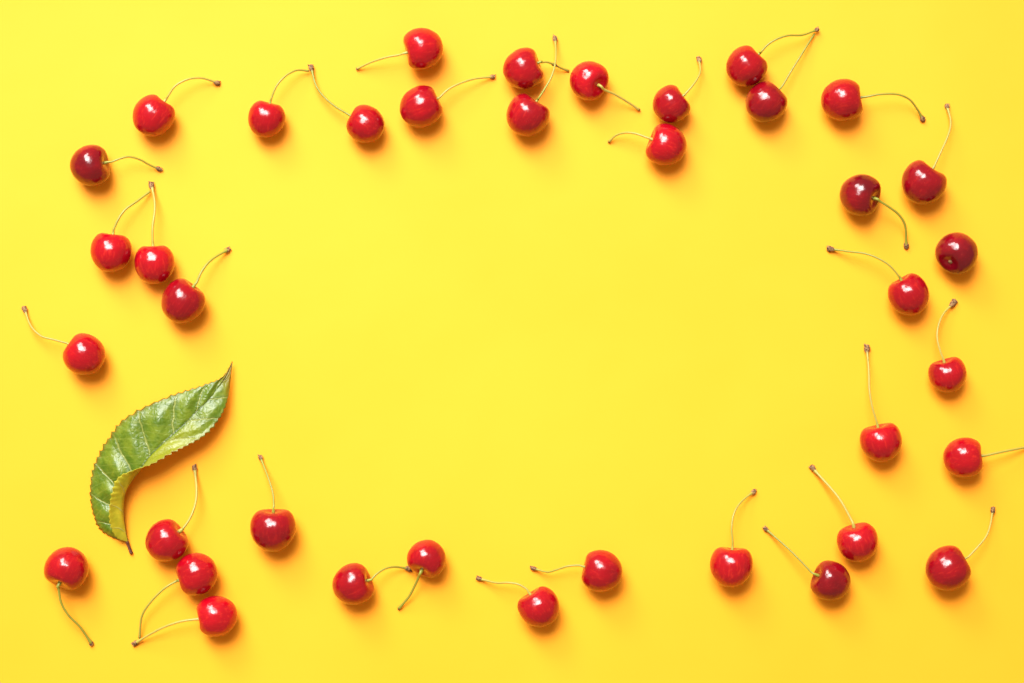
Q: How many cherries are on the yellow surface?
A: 38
